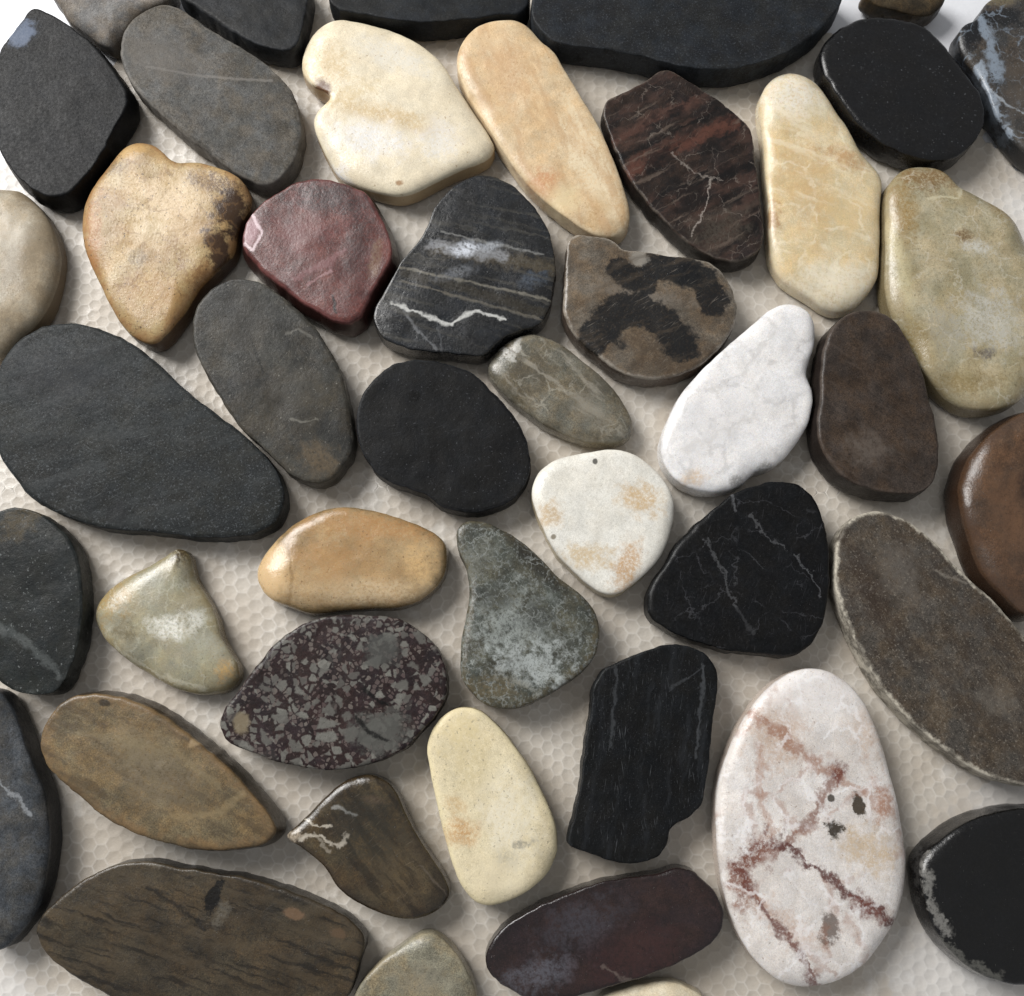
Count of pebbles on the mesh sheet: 45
